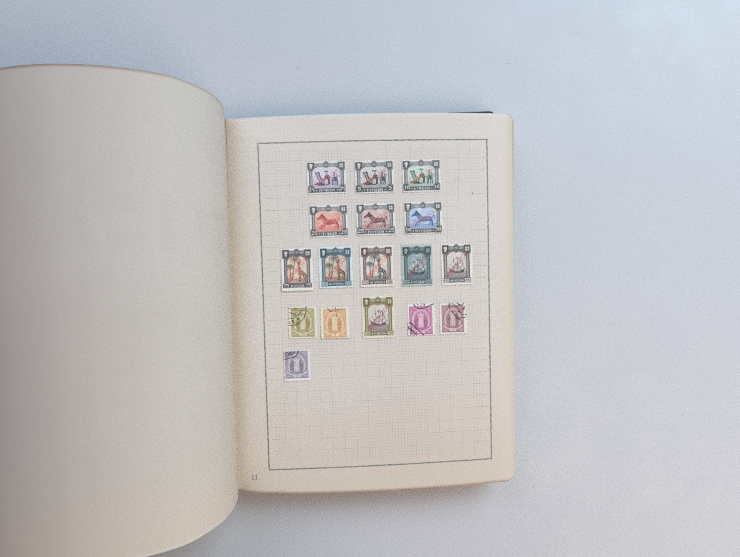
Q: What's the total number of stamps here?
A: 17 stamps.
